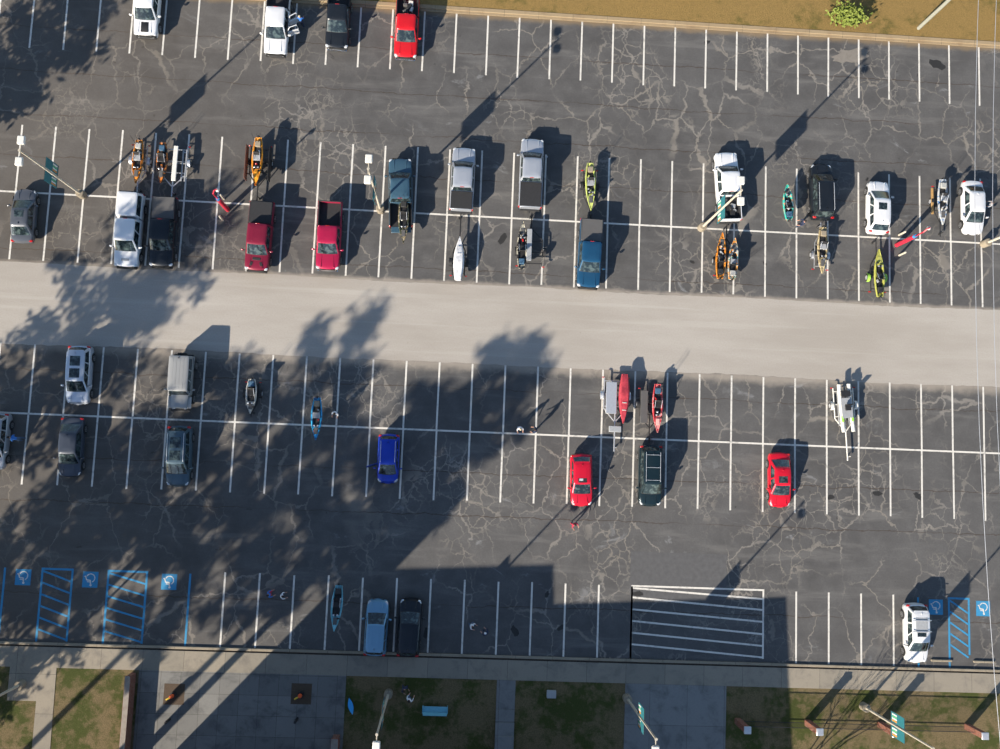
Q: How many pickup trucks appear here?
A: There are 13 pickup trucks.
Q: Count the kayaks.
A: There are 18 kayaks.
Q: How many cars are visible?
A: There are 16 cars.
